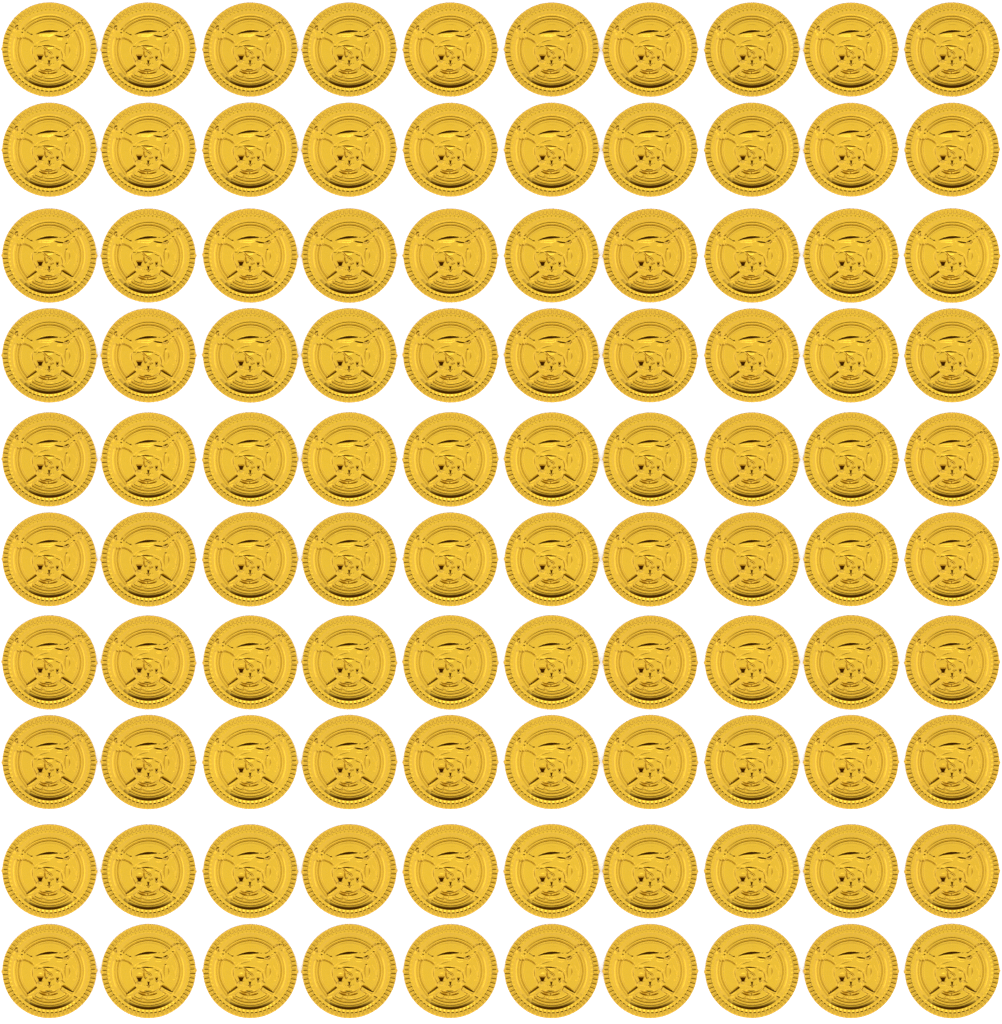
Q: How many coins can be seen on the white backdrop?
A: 100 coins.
